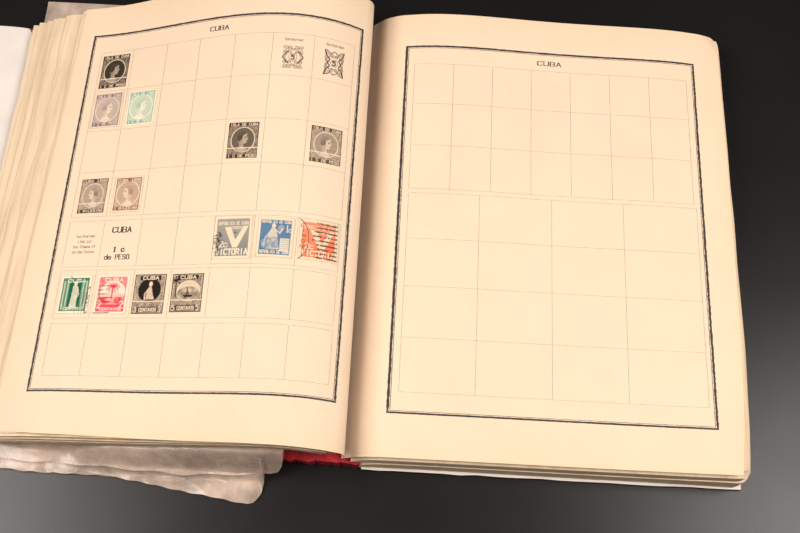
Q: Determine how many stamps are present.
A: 14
